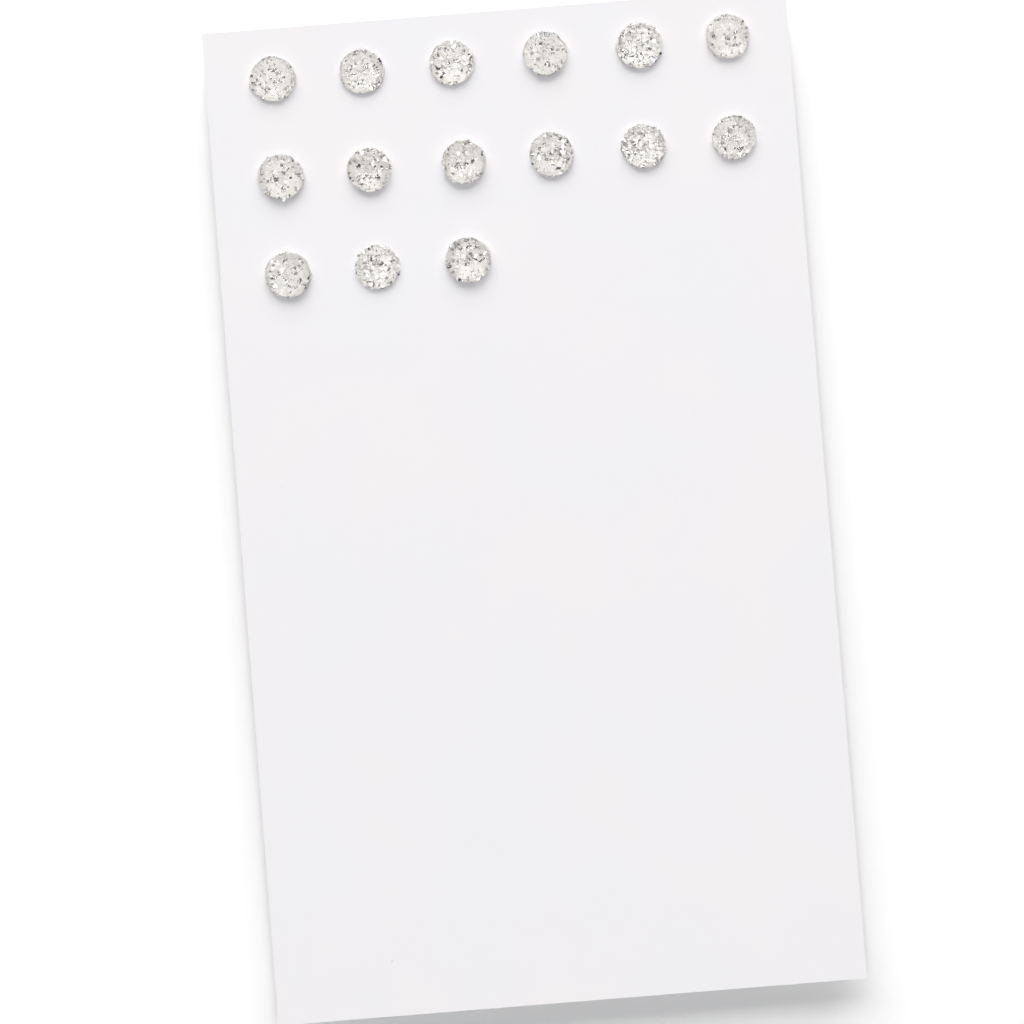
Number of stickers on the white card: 15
